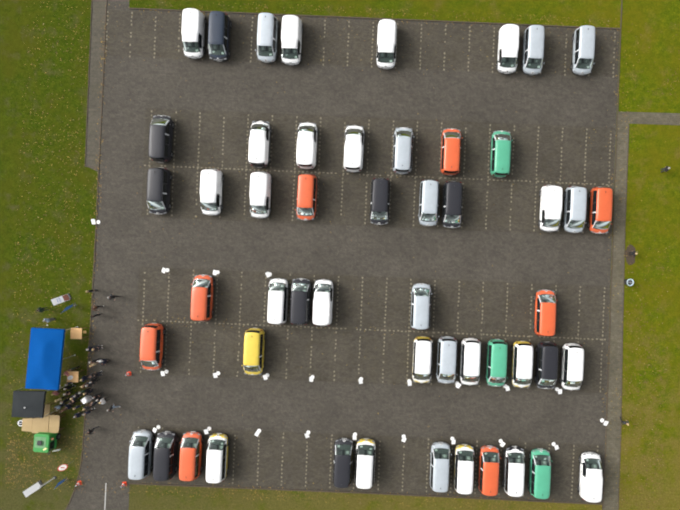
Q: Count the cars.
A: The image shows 52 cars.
